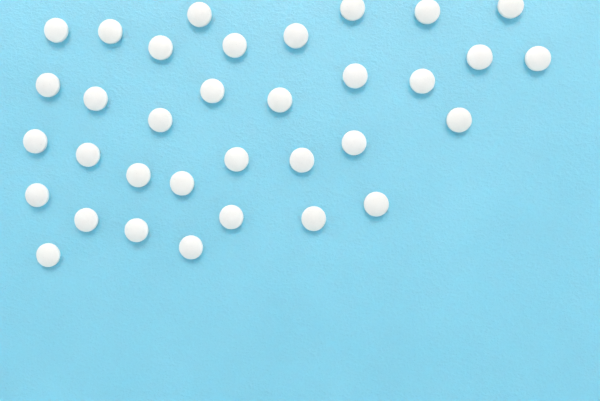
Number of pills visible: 34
